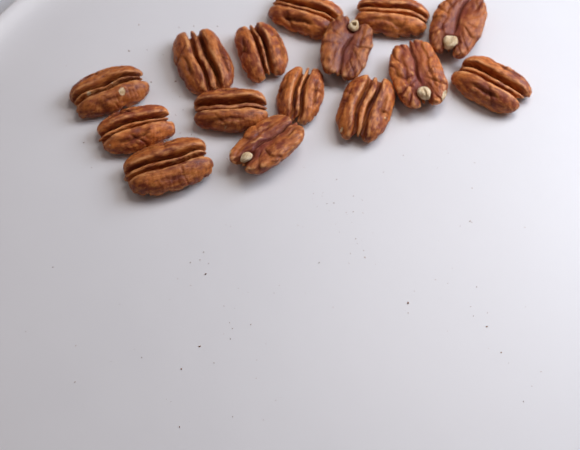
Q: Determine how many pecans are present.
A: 15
